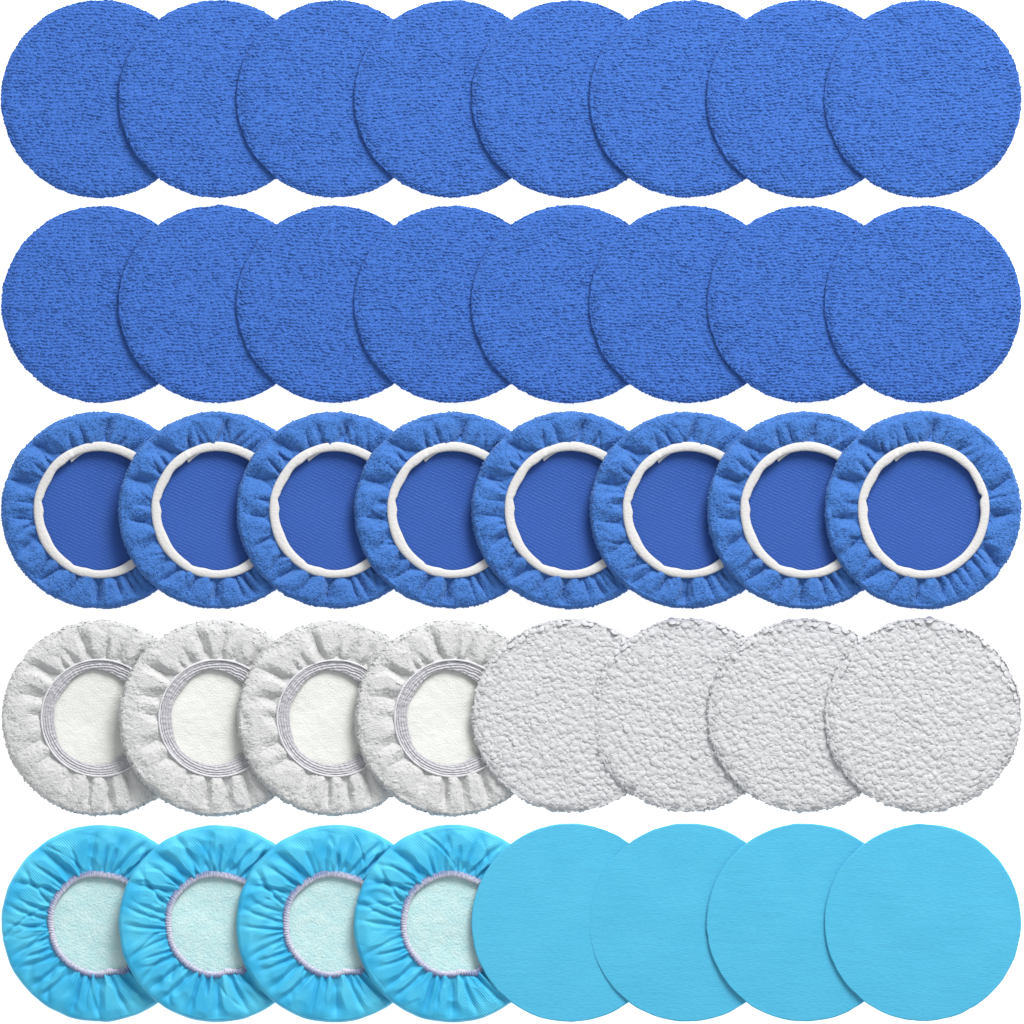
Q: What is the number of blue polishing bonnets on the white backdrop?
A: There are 24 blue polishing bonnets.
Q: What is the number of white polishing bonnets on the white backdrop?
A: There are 8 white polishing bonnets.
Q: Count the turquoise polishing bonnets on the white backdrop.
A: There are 8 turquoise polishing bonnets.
